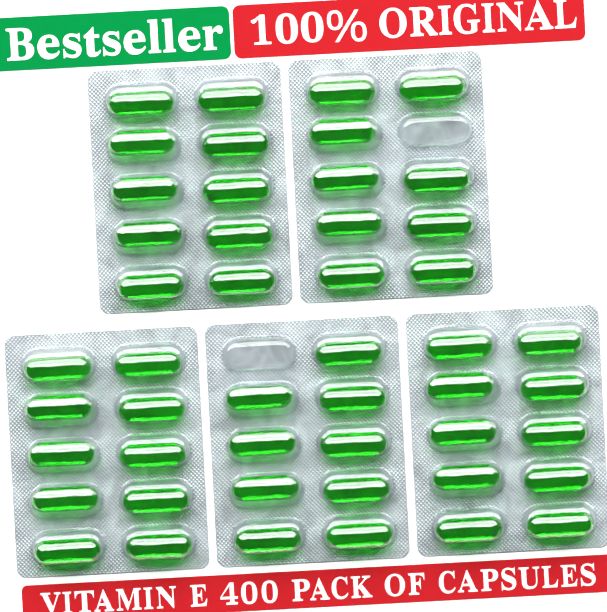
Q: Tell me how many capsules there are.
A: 48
